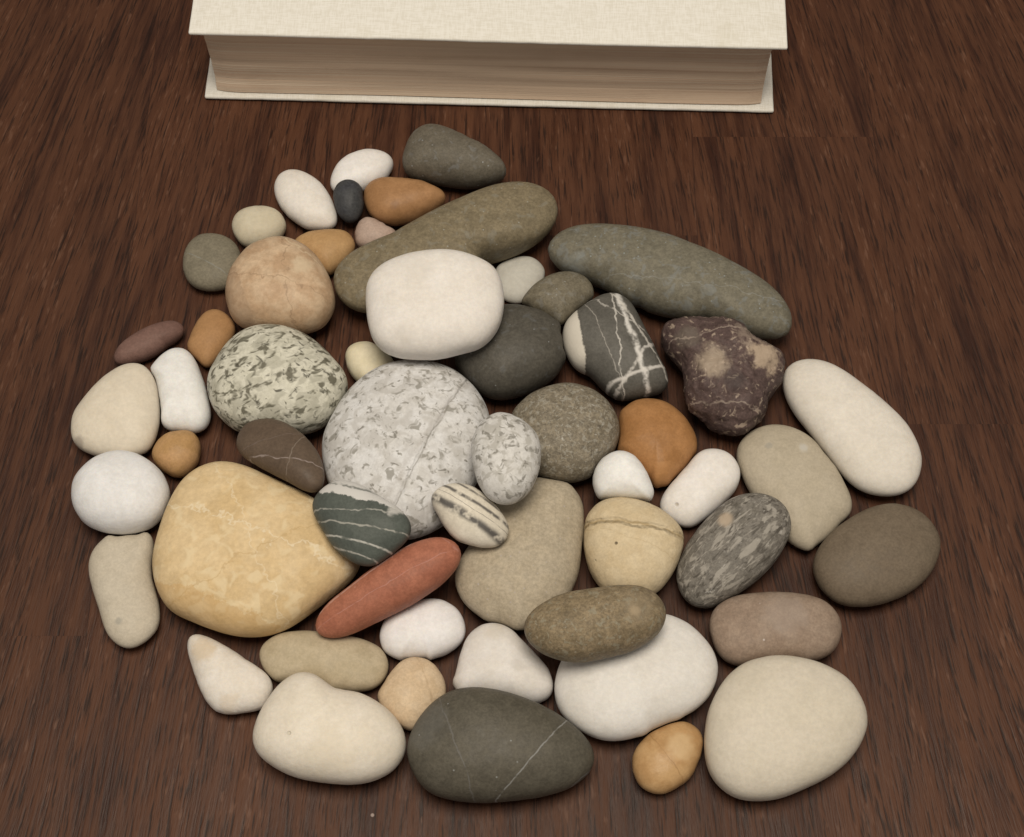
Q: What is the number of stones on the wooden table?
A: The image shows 56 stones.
